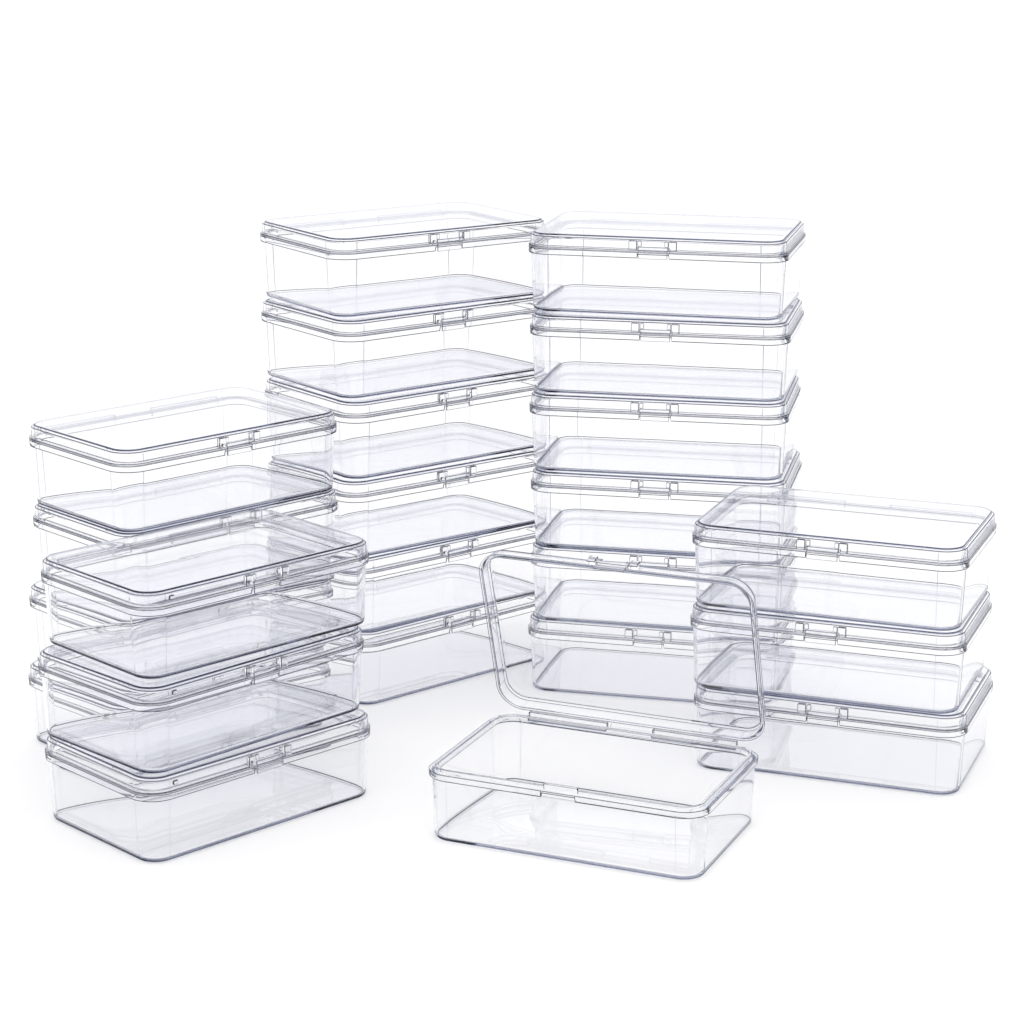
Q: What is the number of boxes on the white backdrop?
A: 23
